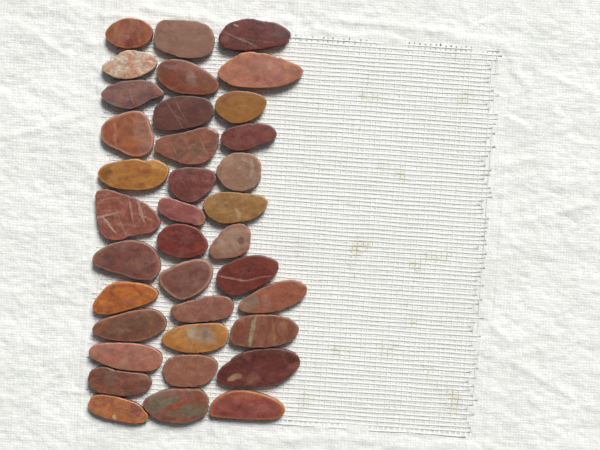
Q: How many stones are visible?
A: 36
